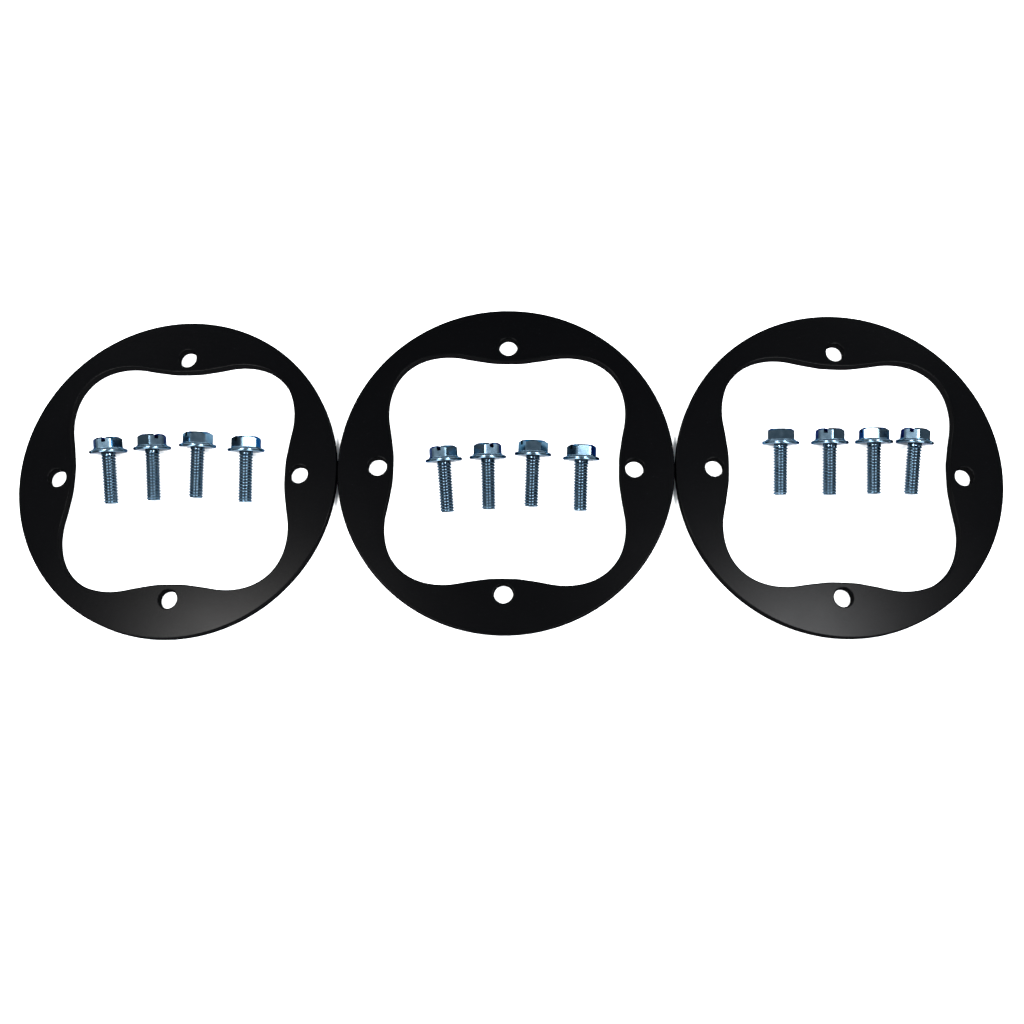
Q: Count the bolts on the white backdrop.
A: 12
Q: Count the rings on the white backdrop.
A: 3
